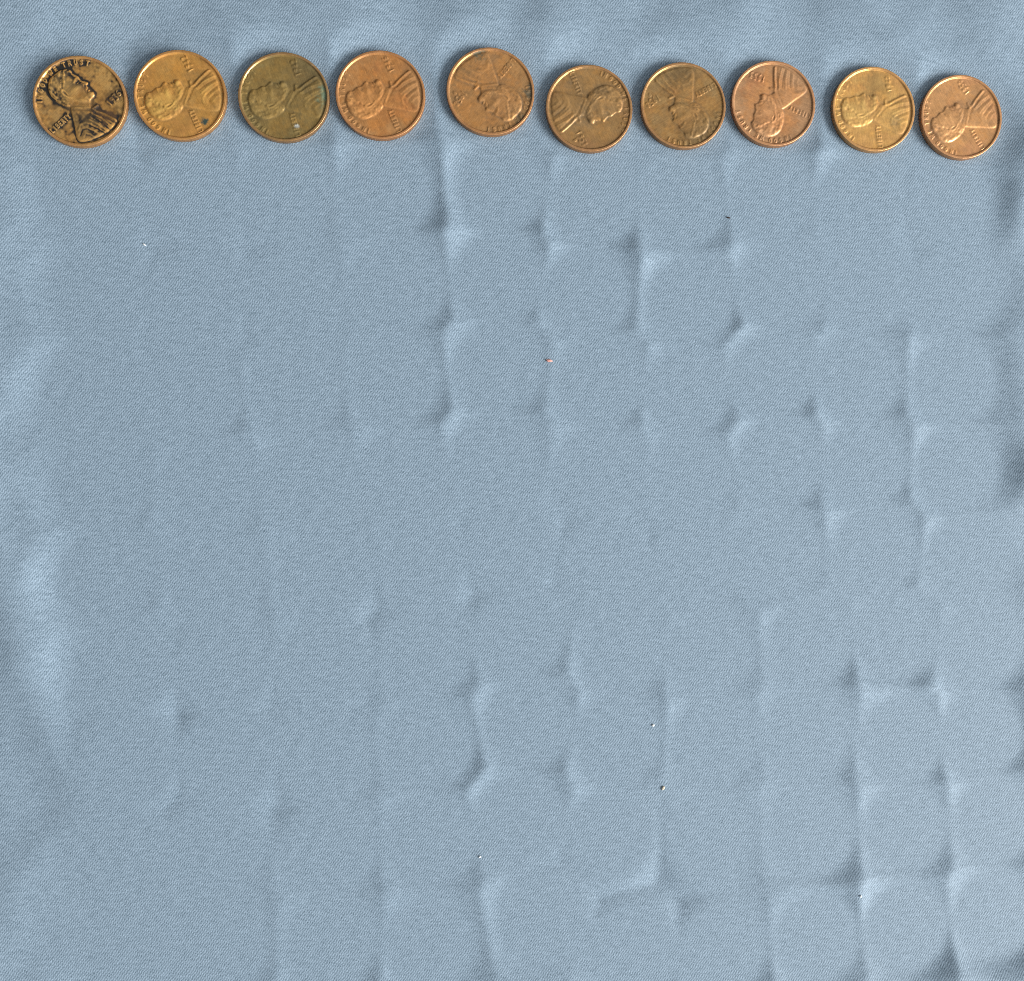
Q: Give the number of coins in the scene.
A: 10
